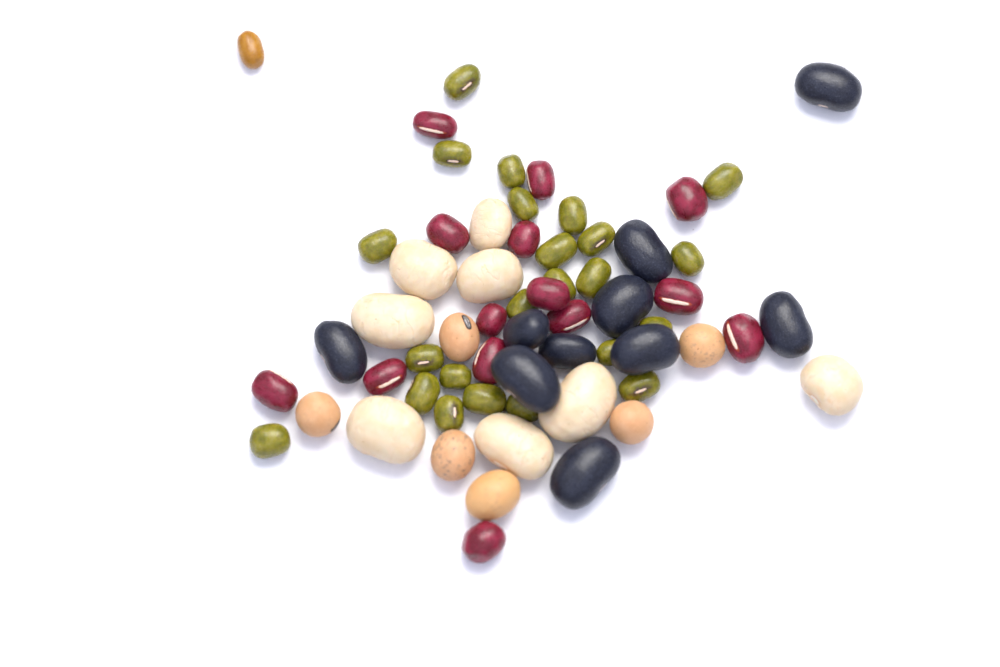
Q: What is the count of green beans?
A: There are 23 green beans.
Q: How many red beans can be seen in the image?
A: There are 14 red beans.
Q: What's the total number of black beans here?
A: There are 10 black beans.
